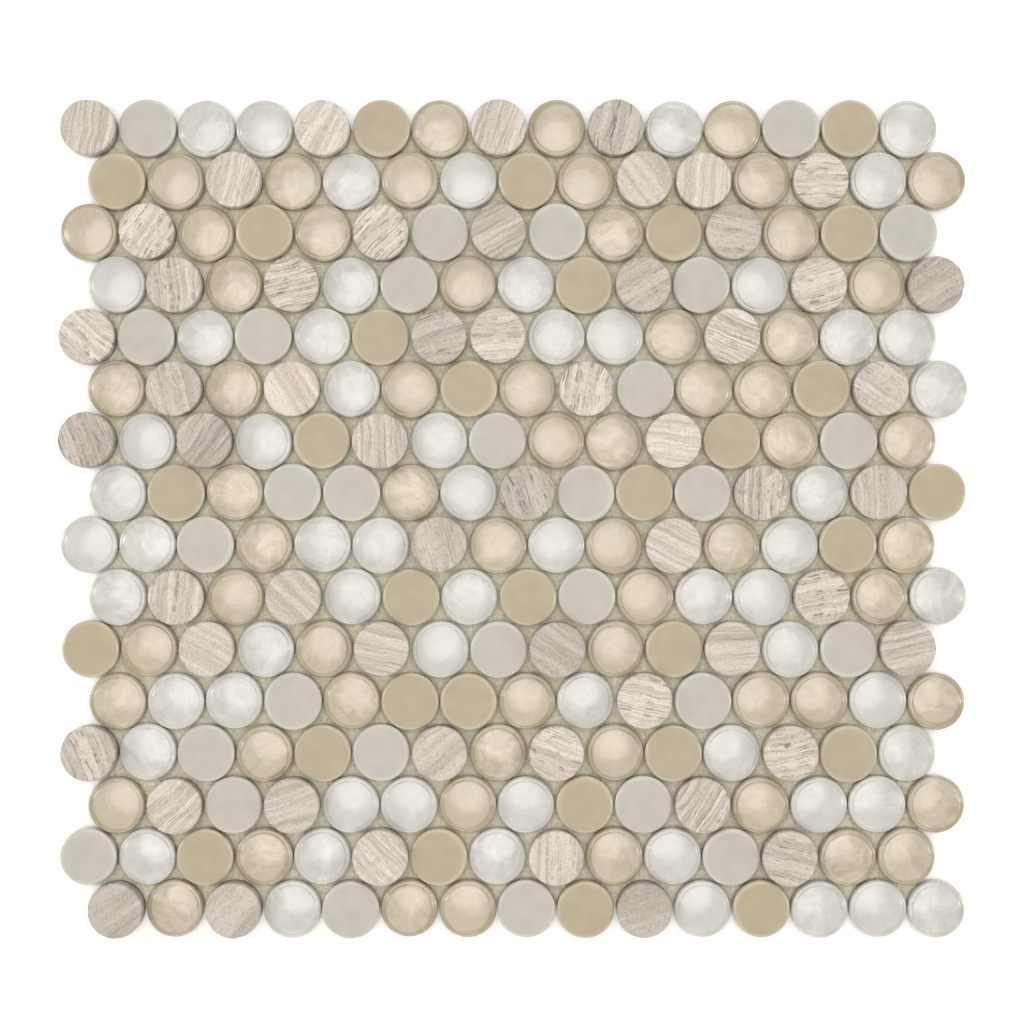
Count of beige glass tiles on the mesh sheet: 93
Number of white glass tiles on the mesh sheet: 61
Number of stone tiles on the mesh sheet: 56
